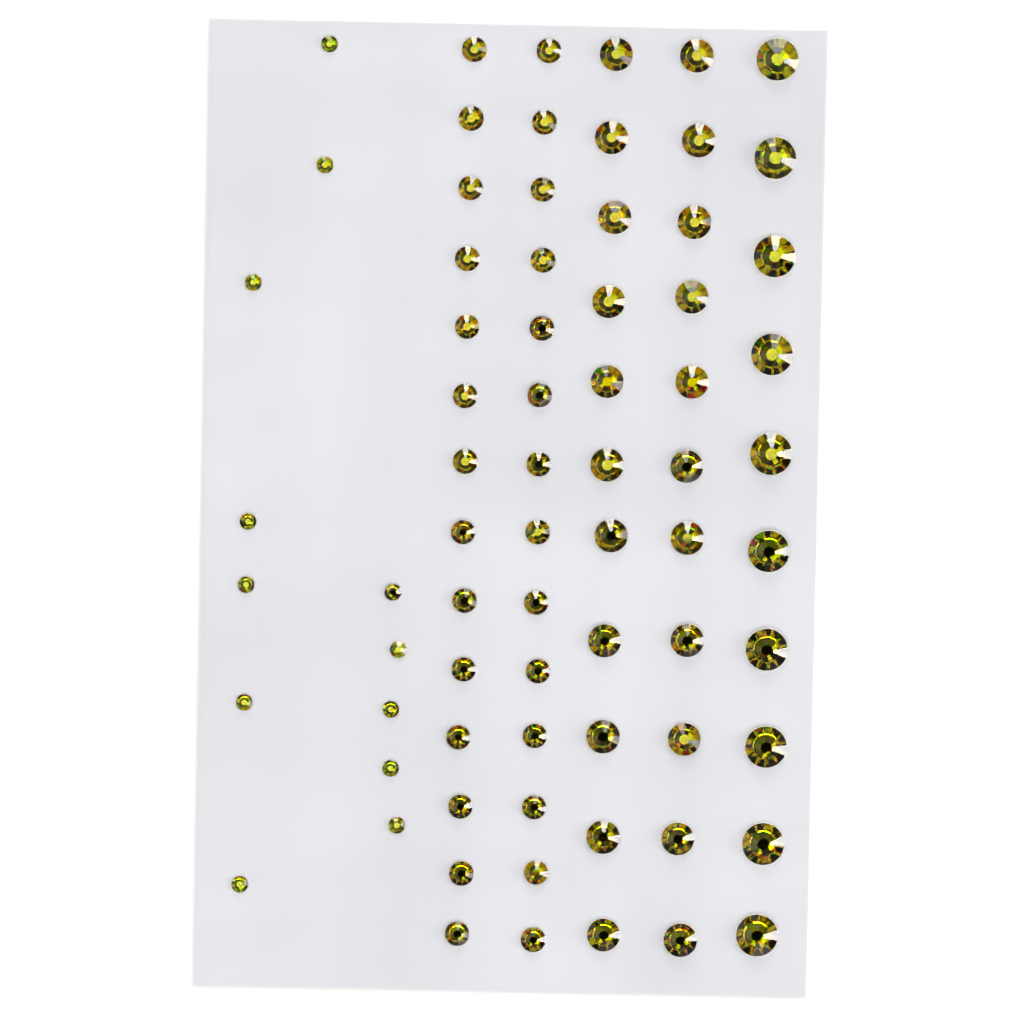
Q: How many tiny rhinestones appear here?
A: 12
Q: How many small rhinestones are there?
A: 28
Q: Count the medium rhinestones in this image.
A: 22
